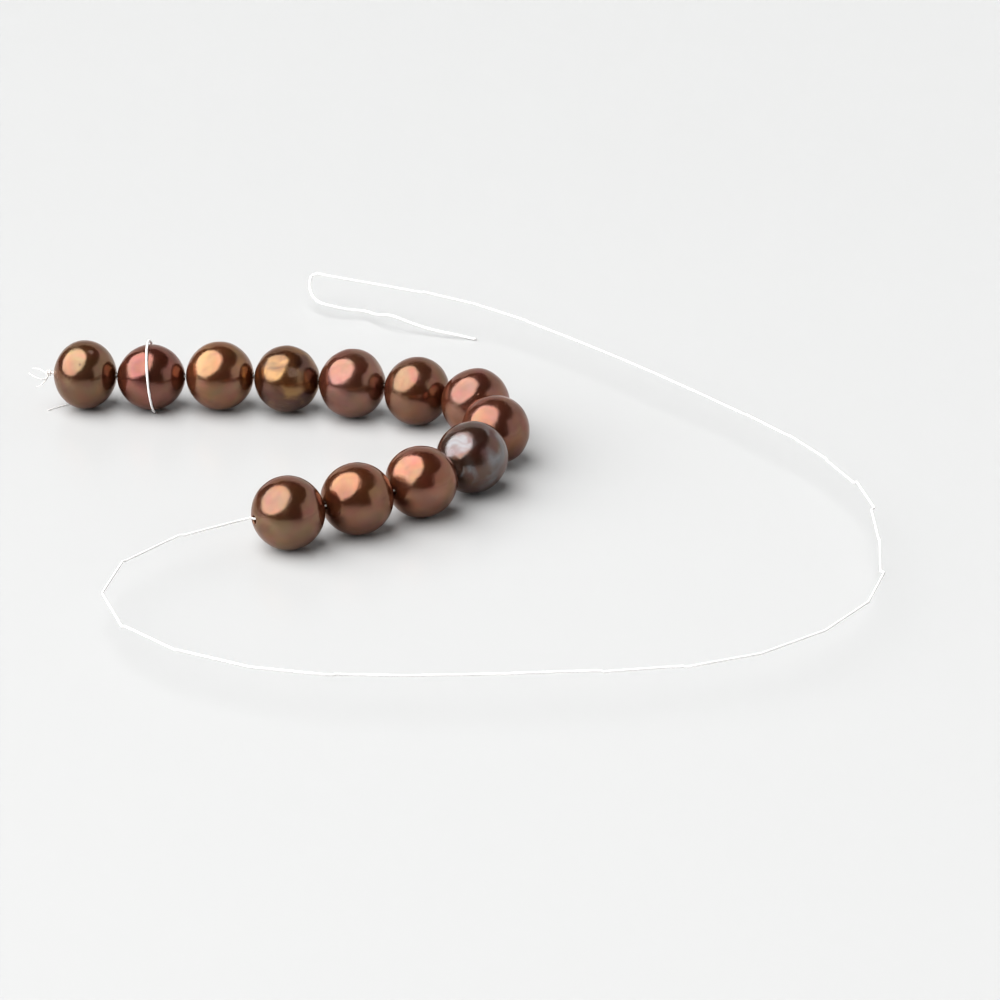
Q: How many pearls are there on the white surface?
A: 12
